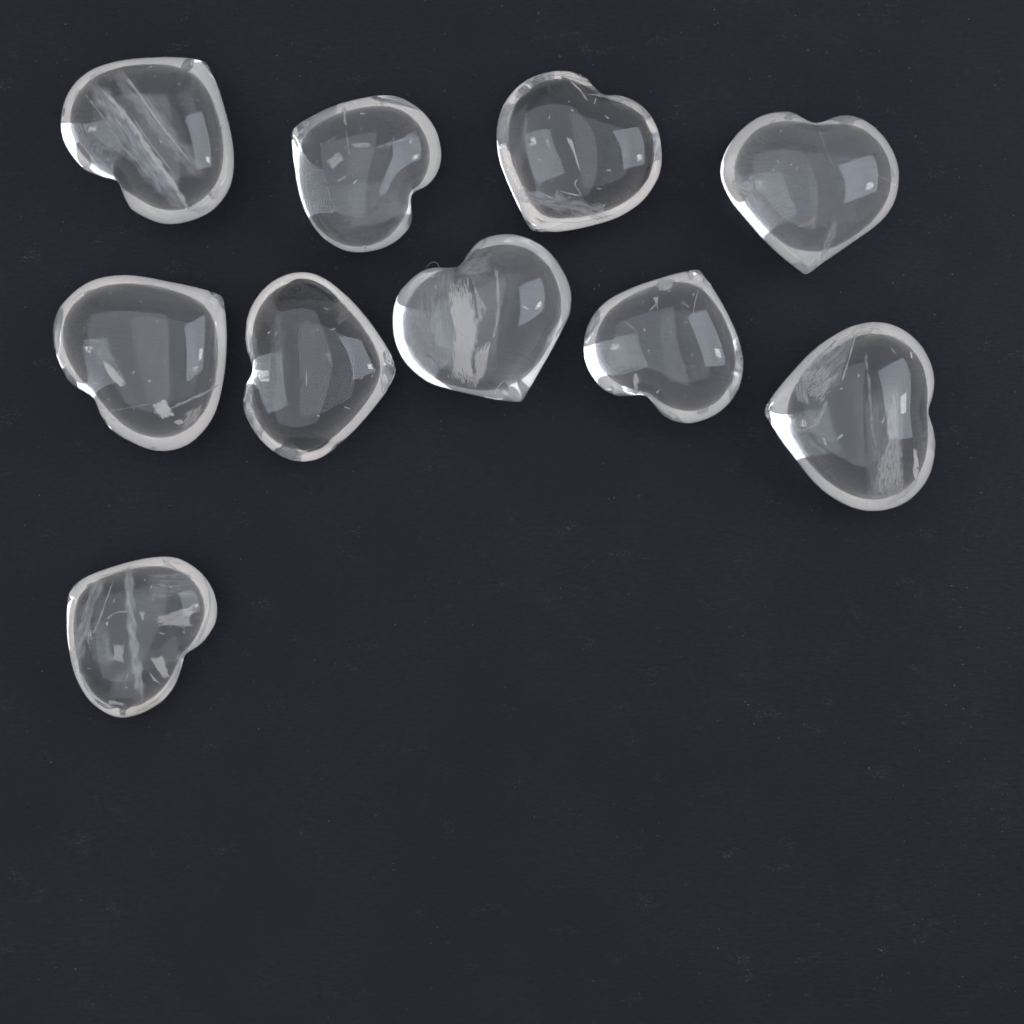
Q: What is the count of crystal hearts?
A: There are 10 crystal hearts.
